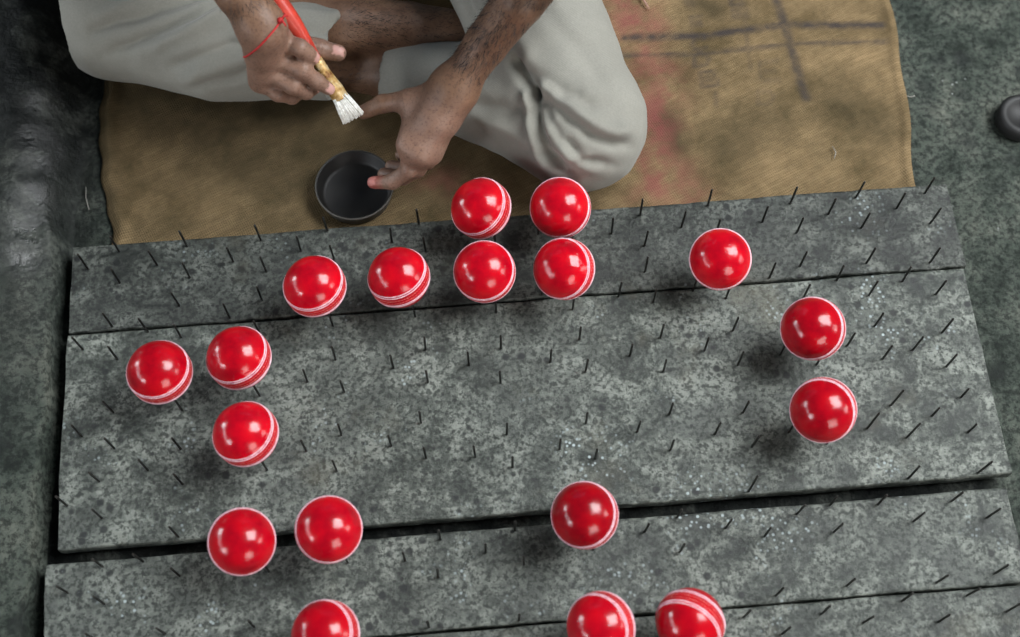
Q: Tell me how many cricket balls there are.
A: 18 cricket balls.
